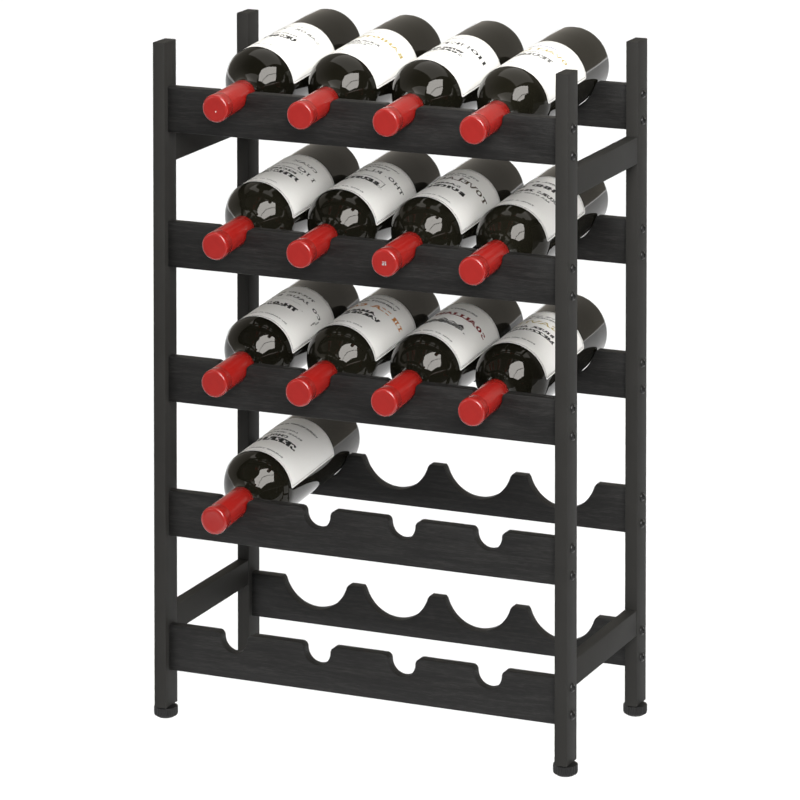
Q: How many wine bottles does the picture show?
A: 13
